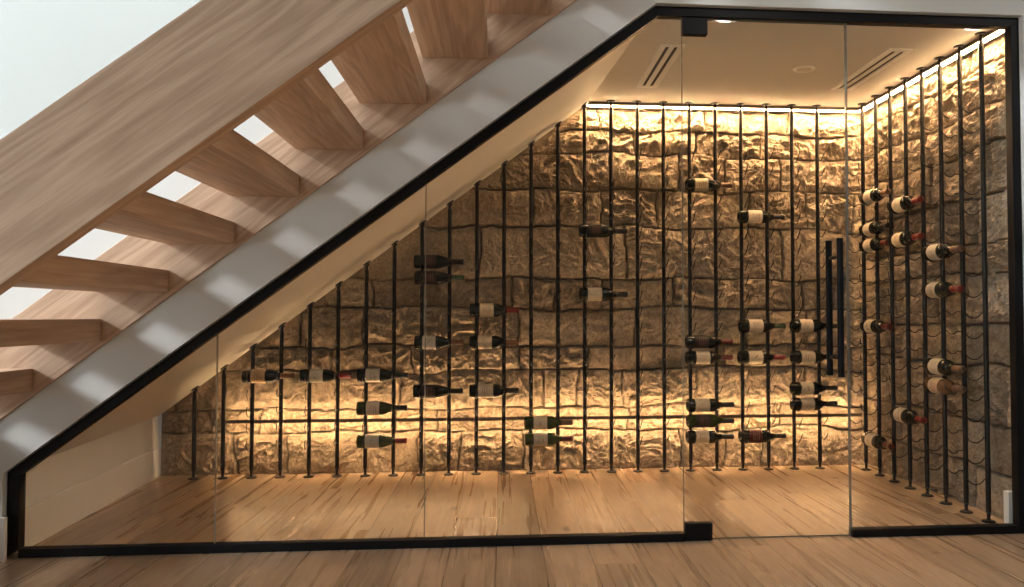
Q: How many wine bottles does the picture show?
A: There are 42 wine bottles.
